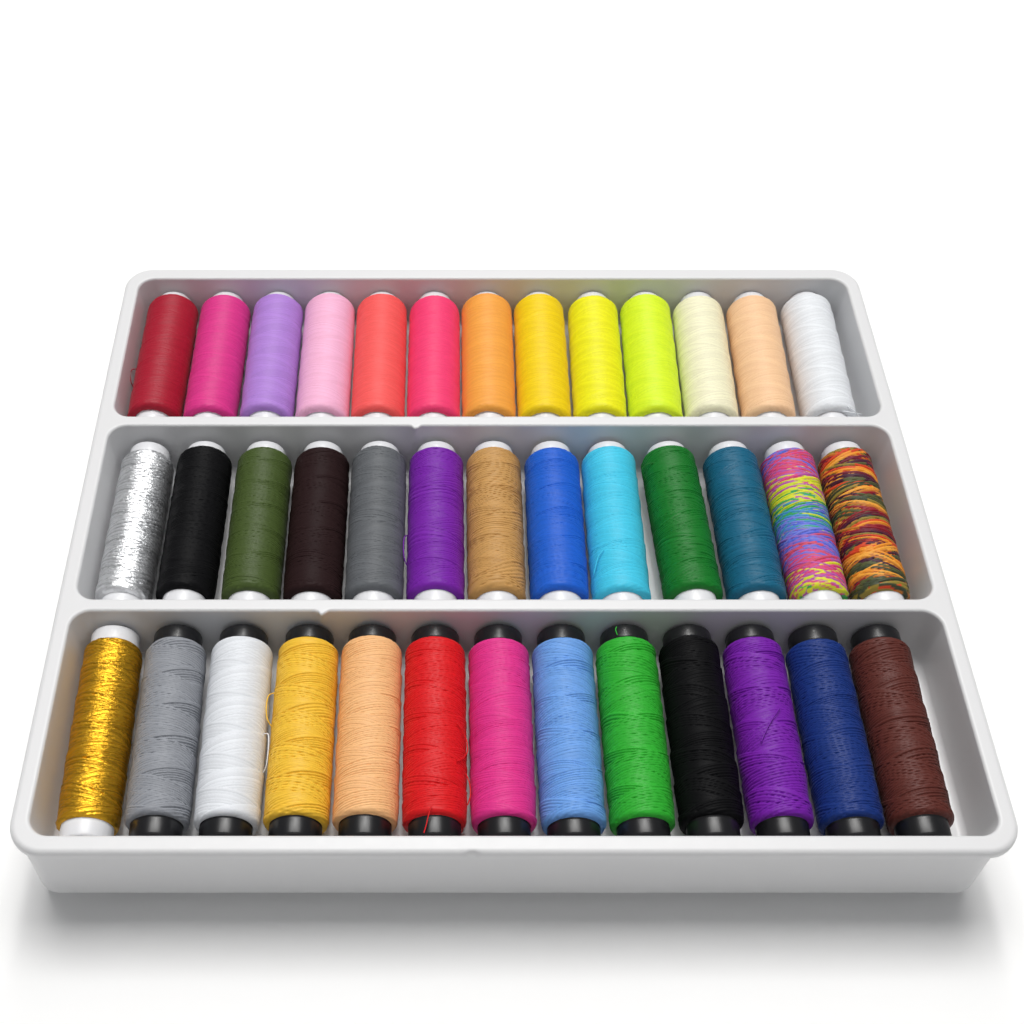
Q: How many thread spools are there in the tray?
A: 39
